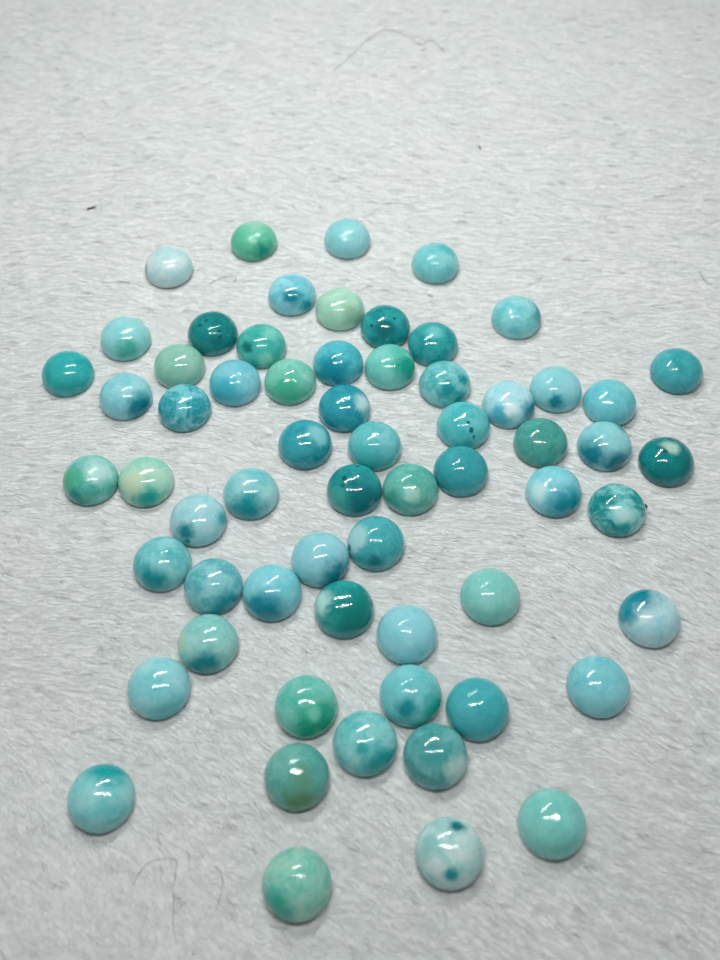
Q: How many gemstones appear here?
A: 63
